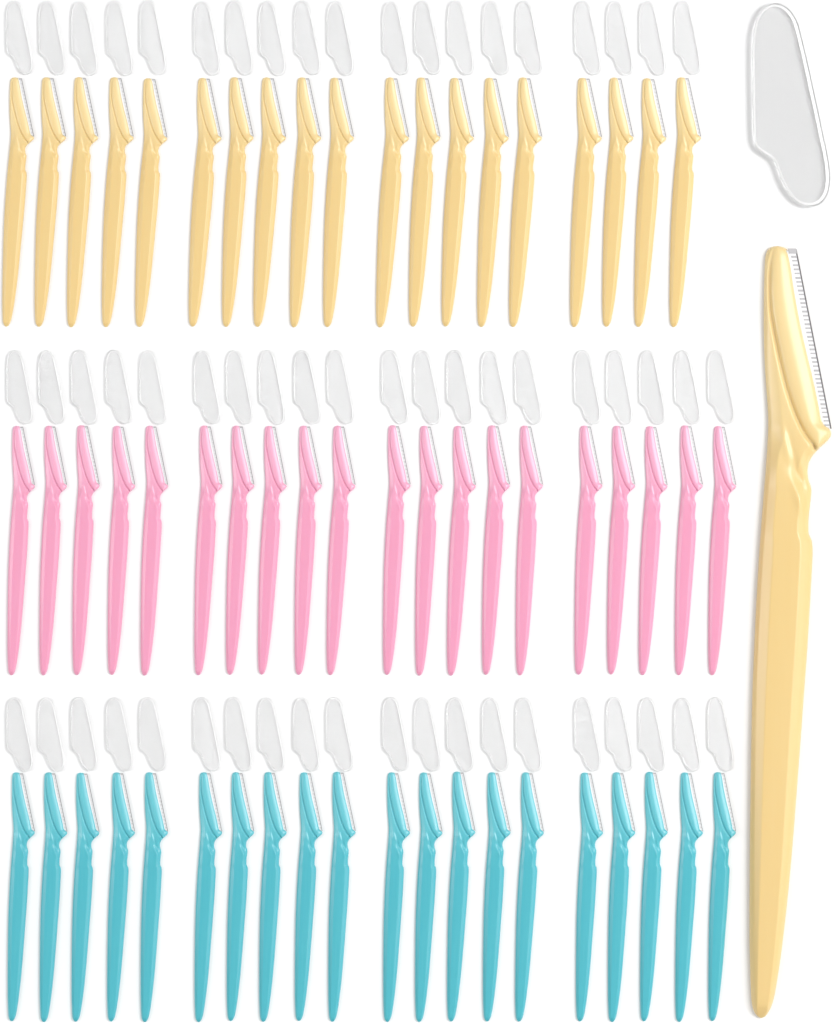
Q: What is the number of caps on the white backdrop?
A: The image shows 60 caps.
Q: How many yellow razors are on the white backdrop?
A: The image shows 20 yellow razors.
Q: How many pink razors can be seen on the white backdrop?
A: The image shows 20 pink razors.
